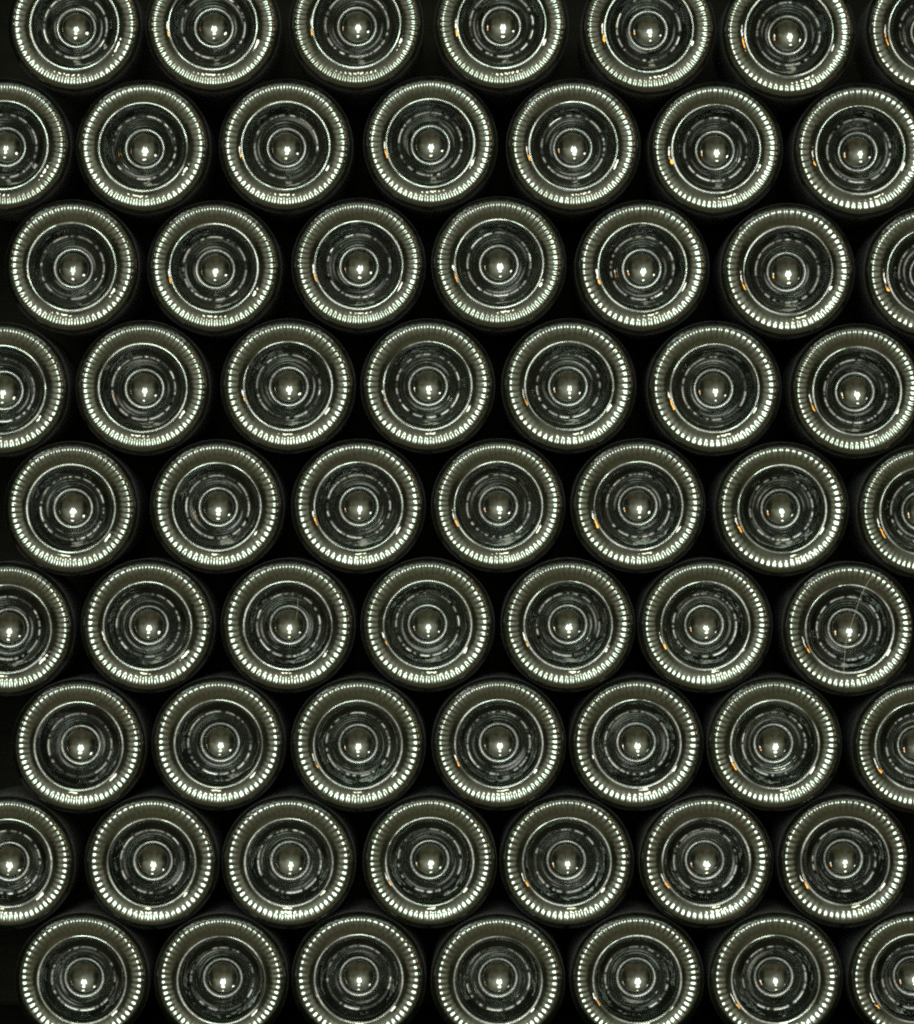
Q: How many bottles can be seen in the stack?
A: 63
